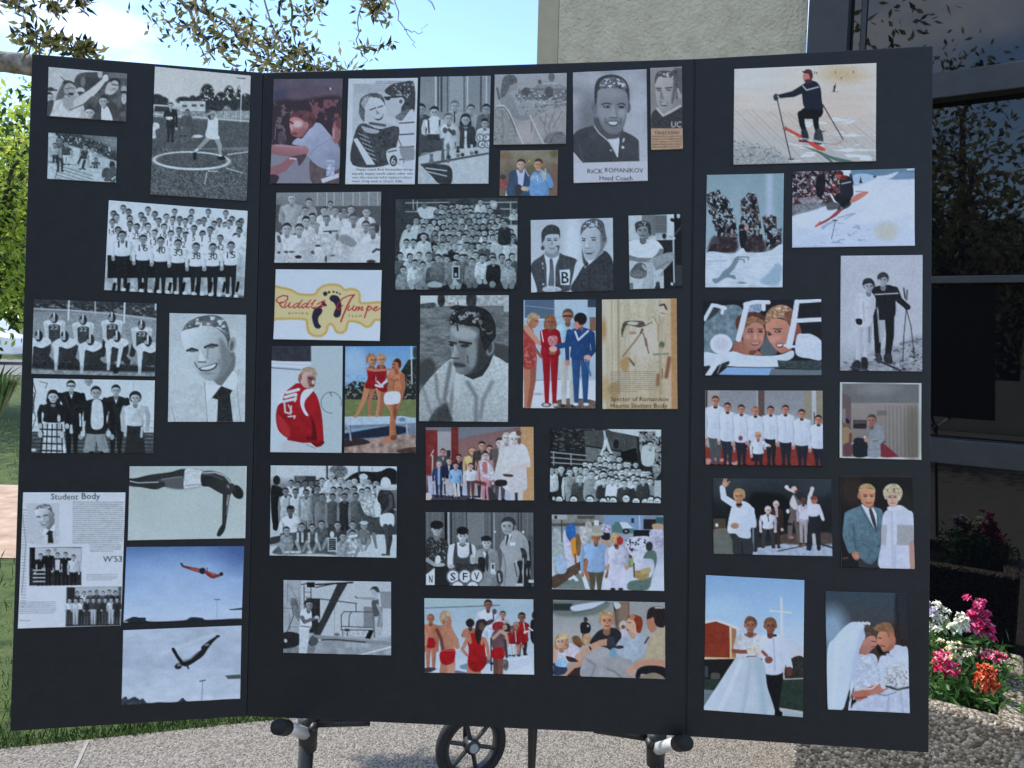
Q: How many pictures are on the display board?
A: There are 47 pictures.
